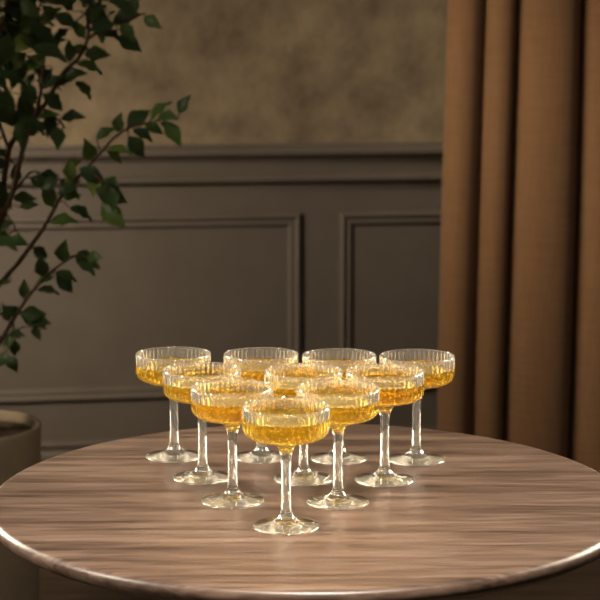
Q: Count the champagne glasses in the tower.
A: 10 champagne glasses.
